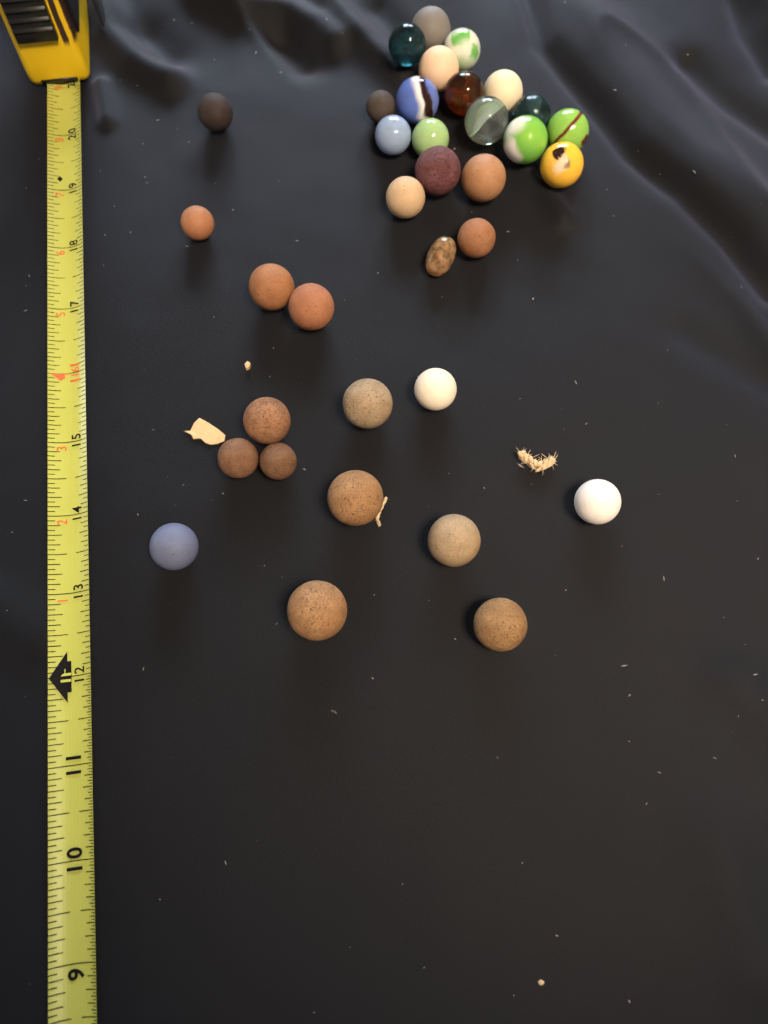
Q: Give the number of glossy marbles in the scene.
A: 11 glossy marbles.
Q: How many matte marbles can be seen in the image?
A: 23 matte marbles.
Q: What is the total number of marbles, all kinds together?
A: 34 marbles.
